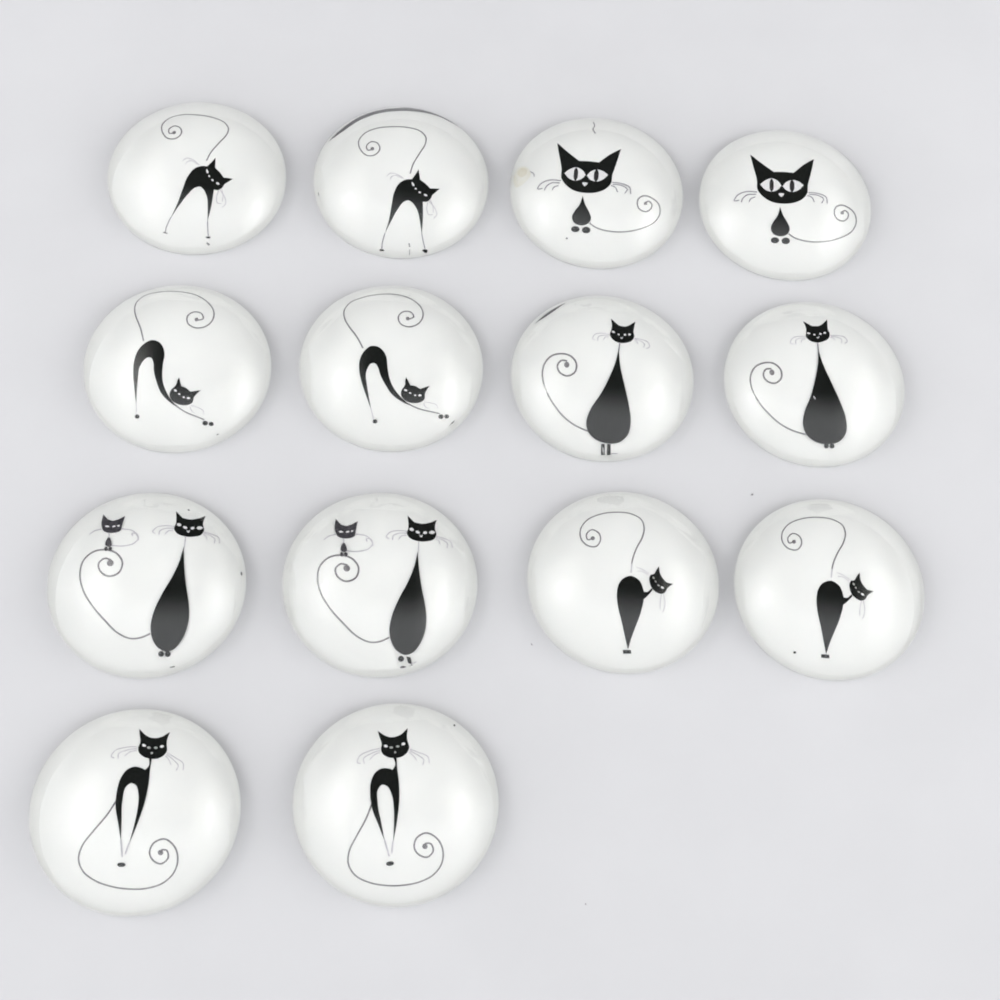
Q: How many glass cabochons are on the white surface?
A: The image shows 14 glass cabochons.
